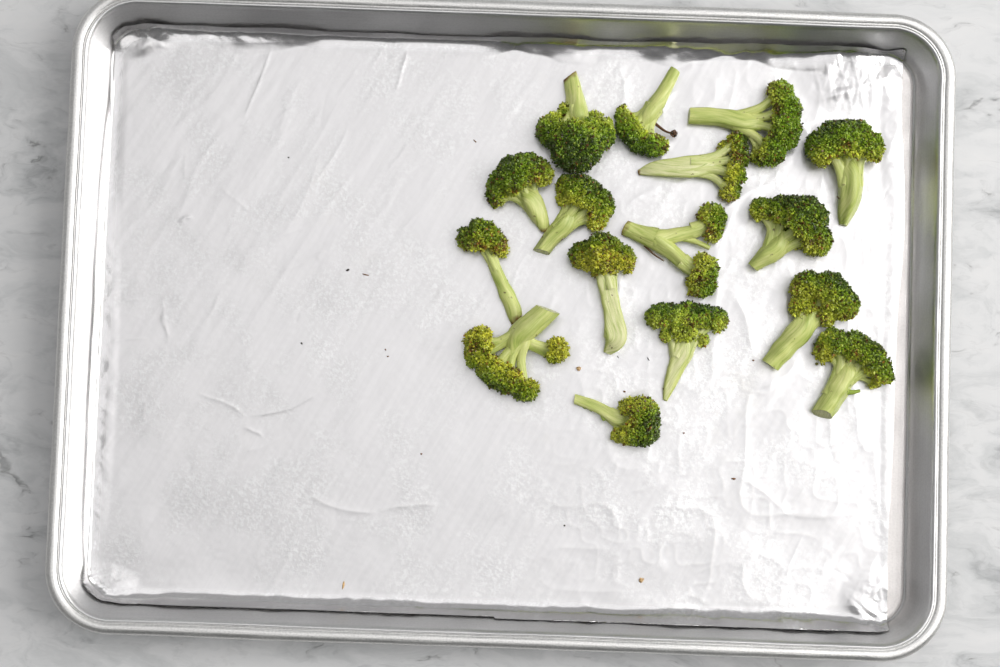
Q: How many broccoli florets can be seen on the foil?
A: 16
